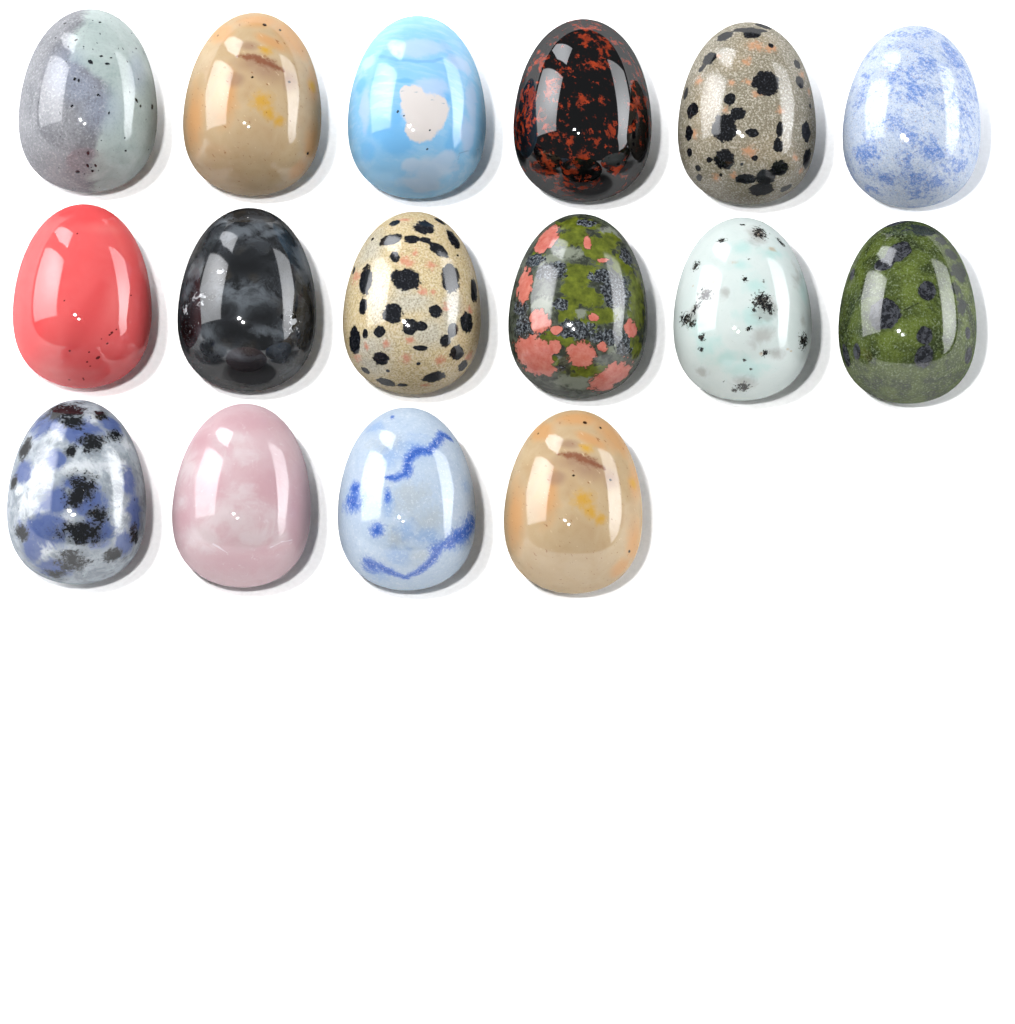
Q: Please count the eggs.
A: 16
